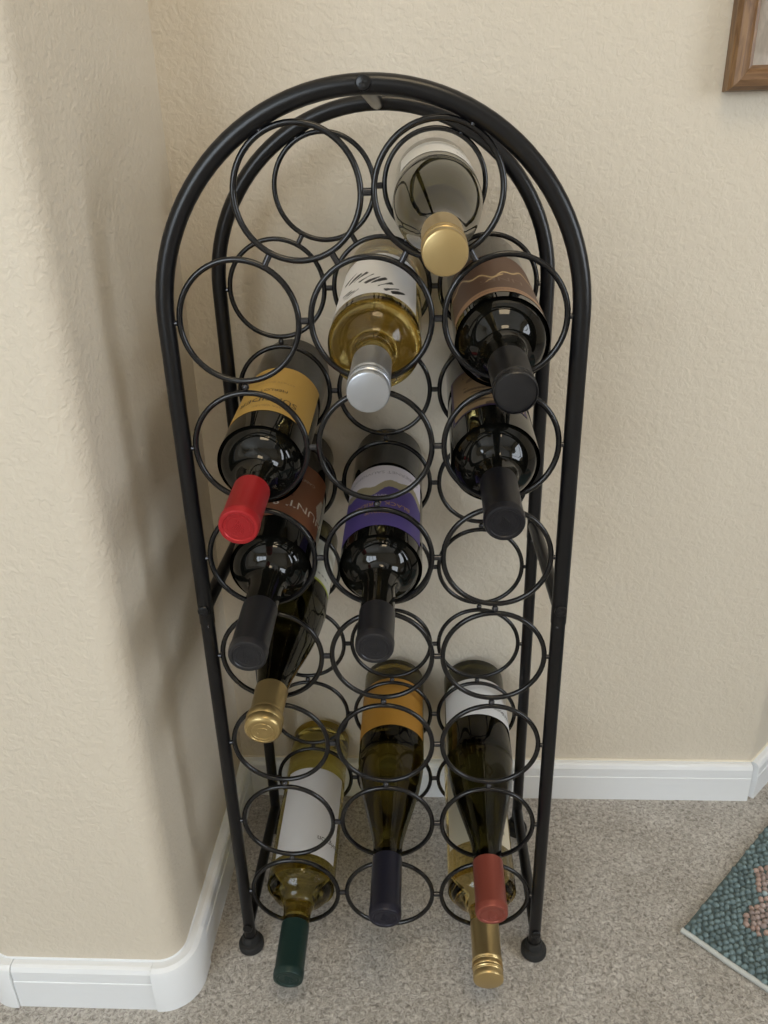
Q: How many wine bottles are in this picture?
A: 12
